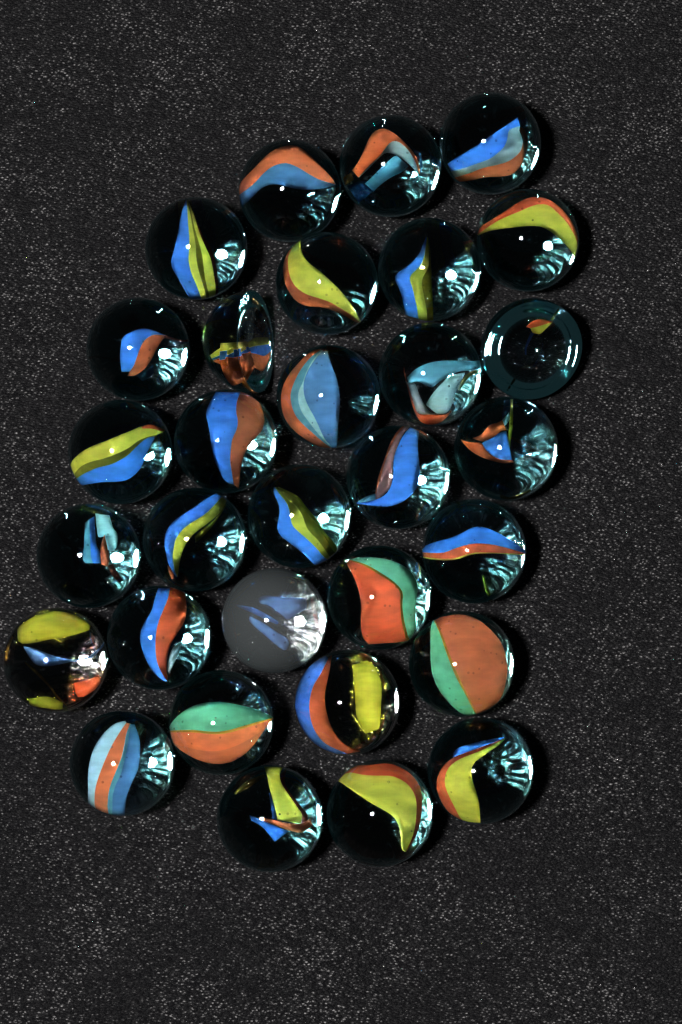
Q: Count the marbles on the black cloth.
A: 31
